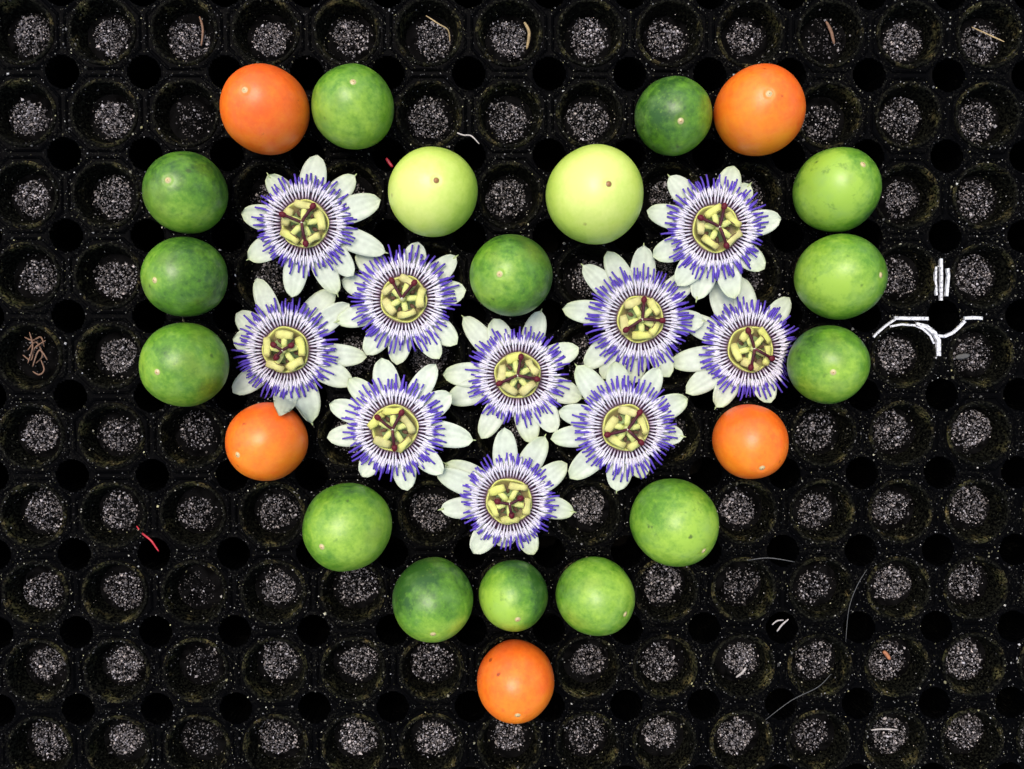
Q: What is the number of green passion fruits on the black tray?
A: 14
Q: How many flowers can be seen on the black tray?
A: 10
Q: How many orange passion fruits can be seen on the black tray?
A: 5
